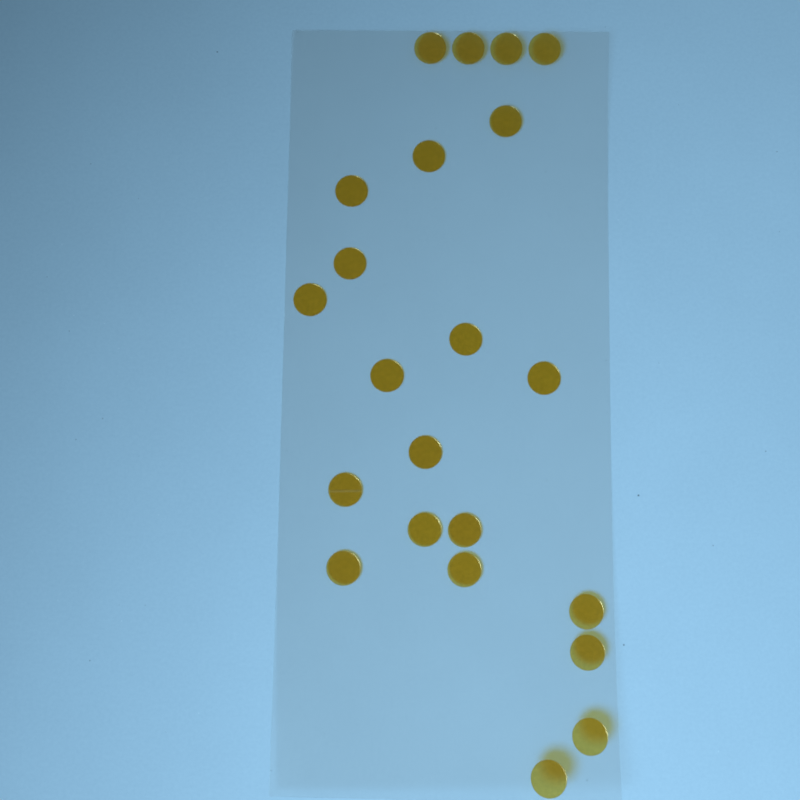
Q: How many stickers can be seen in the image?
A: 22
